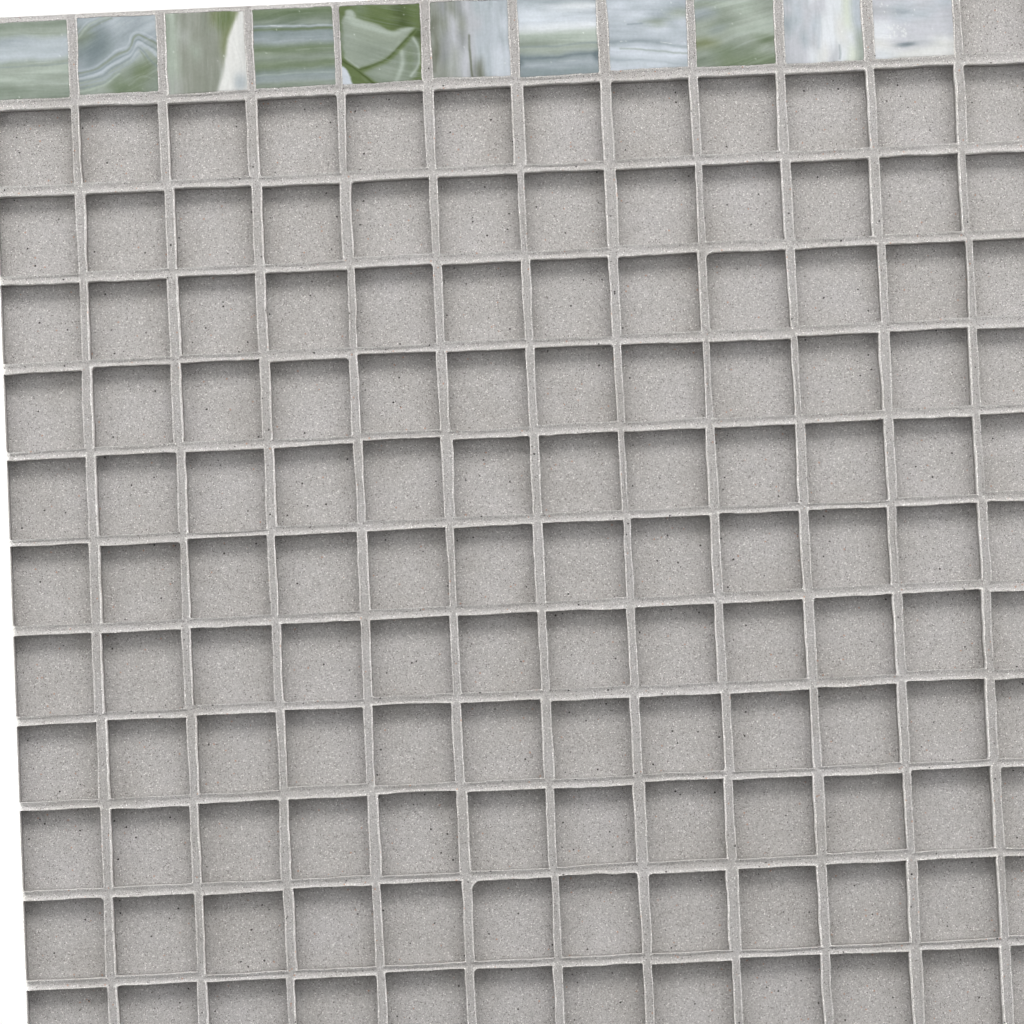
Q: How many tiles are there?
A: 11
